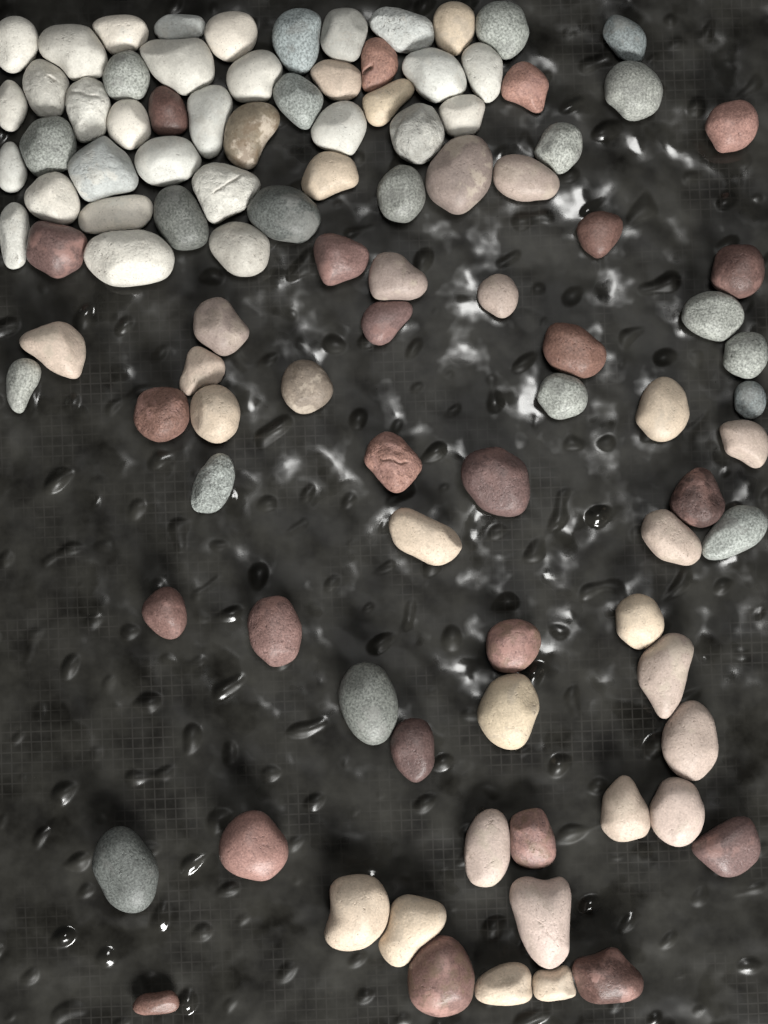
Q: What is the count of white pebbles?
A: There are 28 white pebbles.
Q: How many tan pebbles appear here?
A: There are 30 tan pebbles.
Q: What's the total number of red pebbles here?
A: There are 24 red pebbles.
